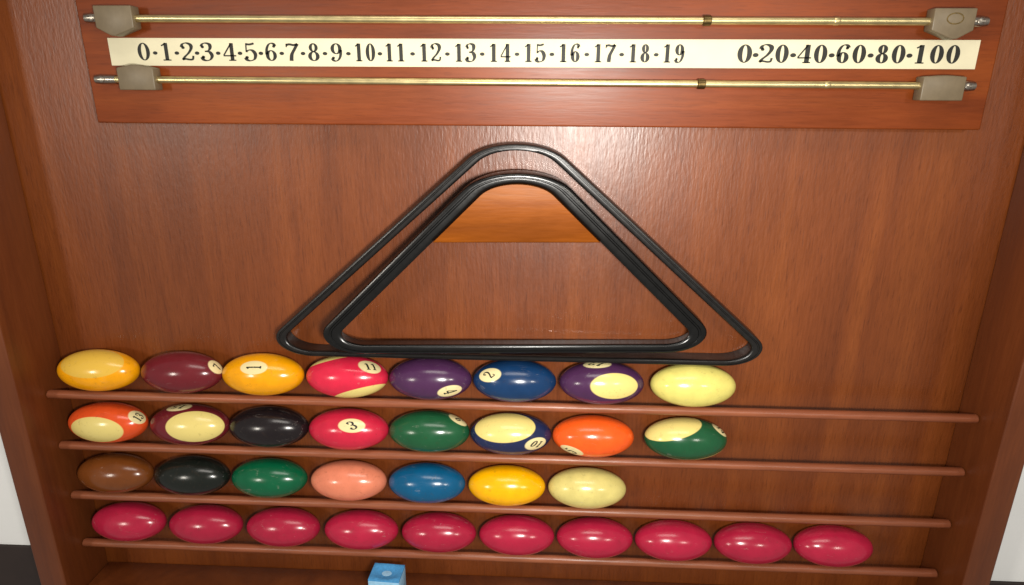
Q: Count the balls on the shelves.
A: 33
